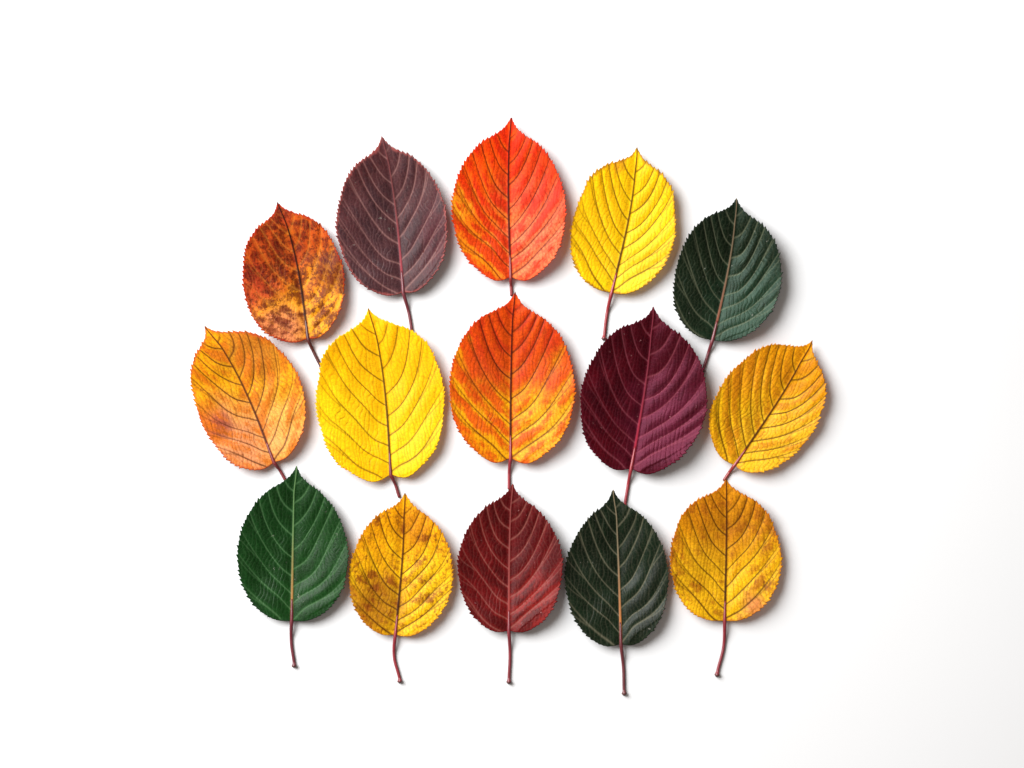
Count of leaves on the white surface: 15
